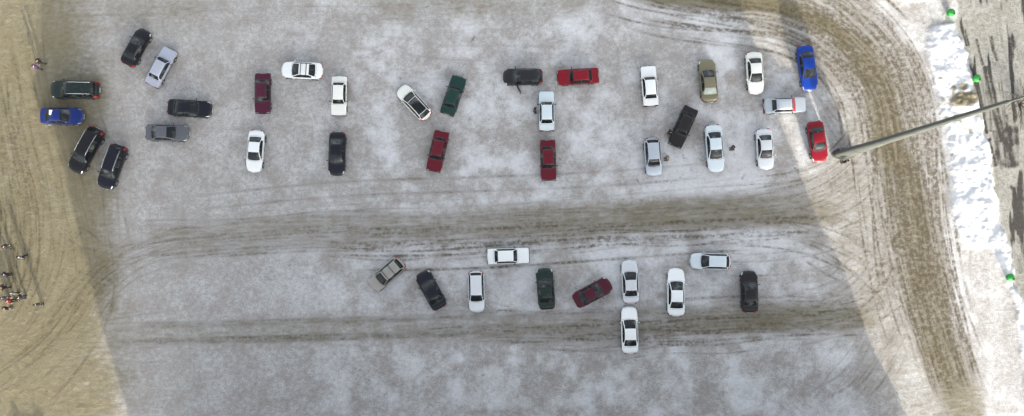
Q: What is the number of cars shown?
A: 41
